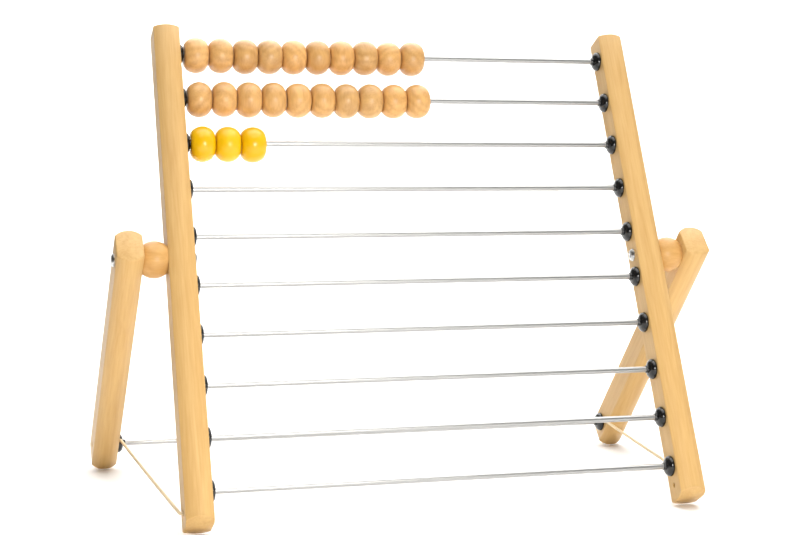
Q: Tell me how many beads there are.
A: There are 23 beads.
